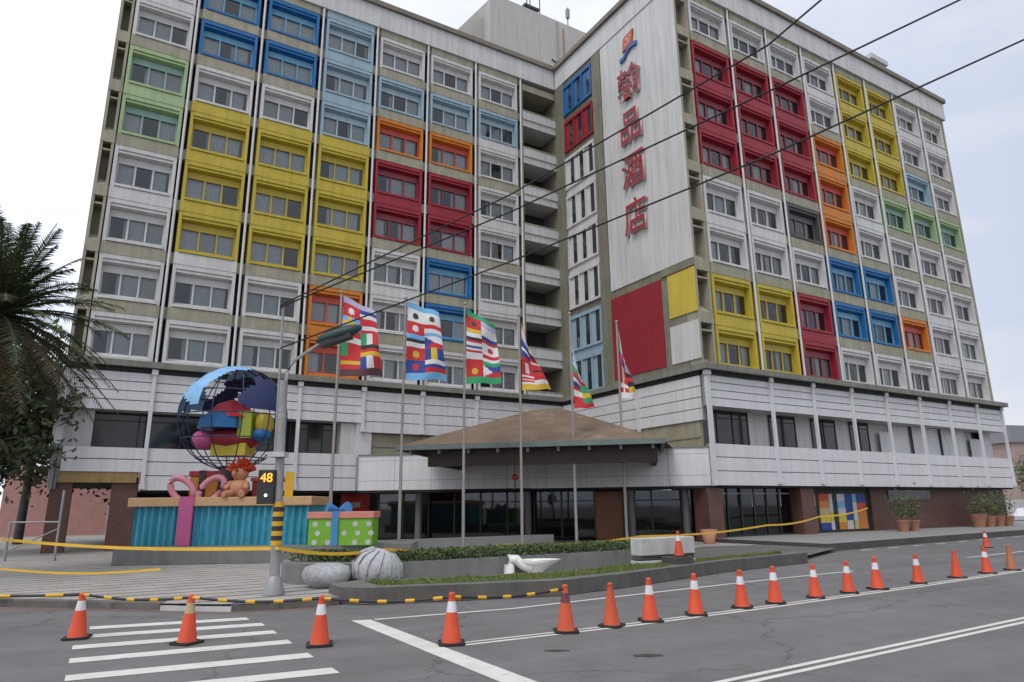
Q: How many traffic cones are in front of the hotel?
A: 19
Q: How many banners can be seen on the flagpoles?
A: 6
